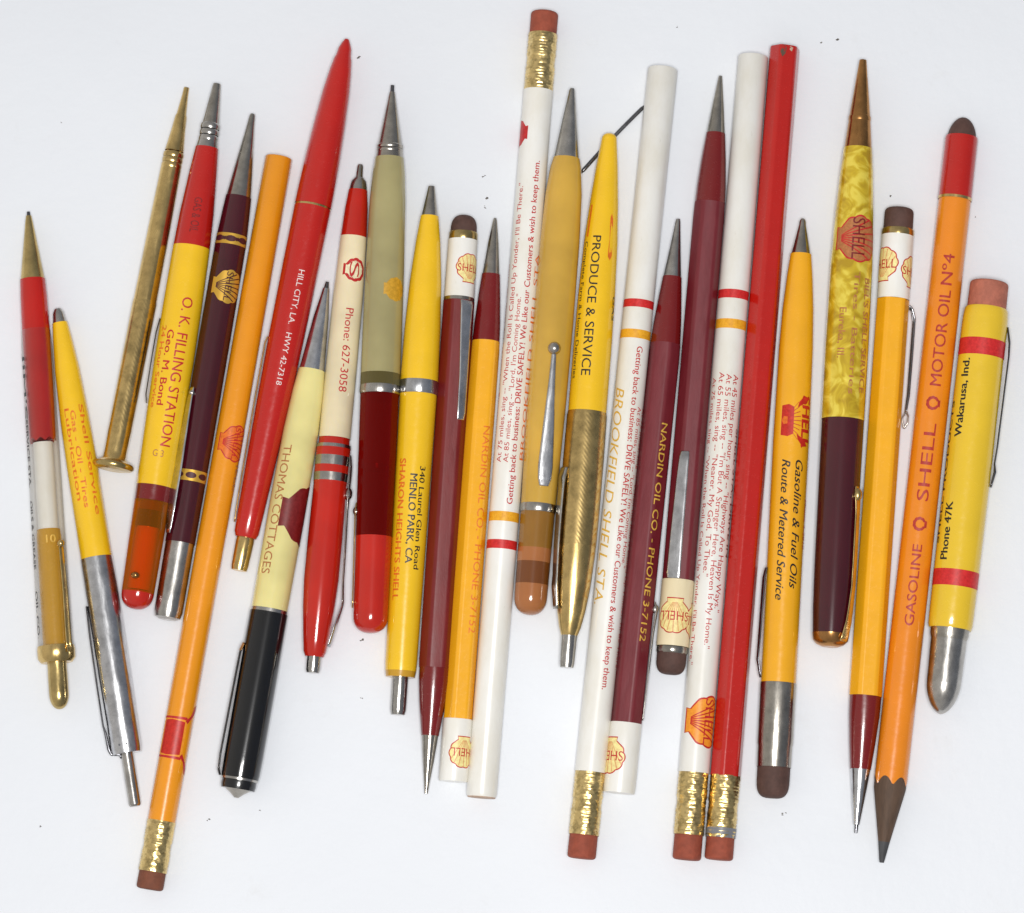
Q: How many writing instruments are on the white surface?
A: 26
